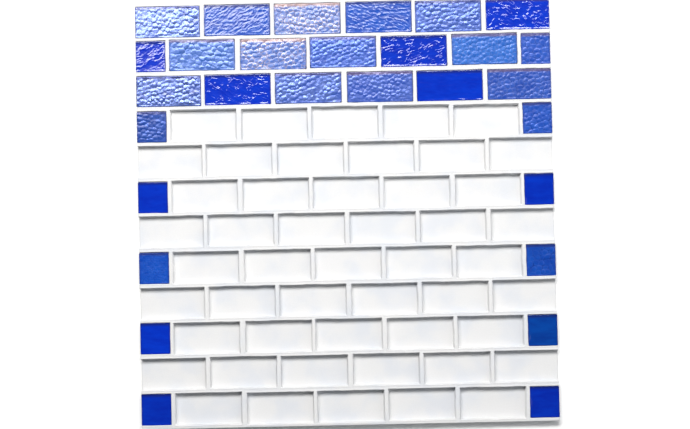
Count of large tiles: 17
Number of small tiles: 12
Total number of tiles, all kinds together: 29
